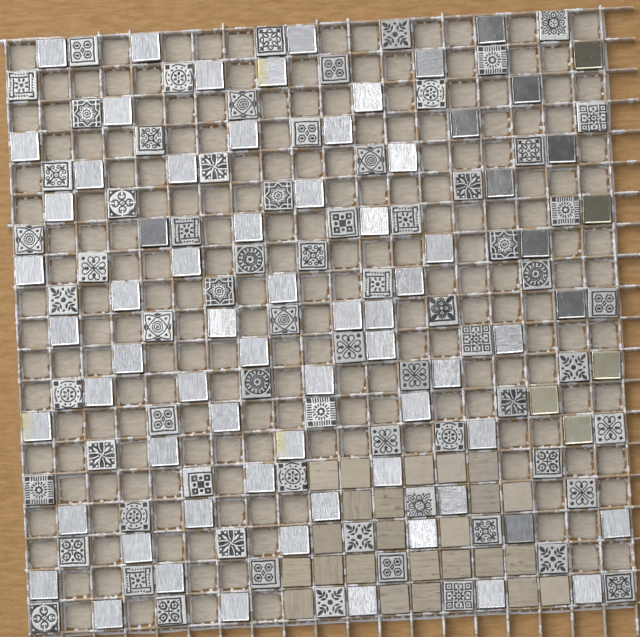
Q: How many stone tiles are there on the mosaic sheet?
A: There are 24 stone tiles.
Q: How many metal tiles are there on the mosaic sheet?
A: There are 73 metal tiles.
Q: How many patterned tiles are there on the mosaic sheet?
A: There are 71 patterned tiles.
